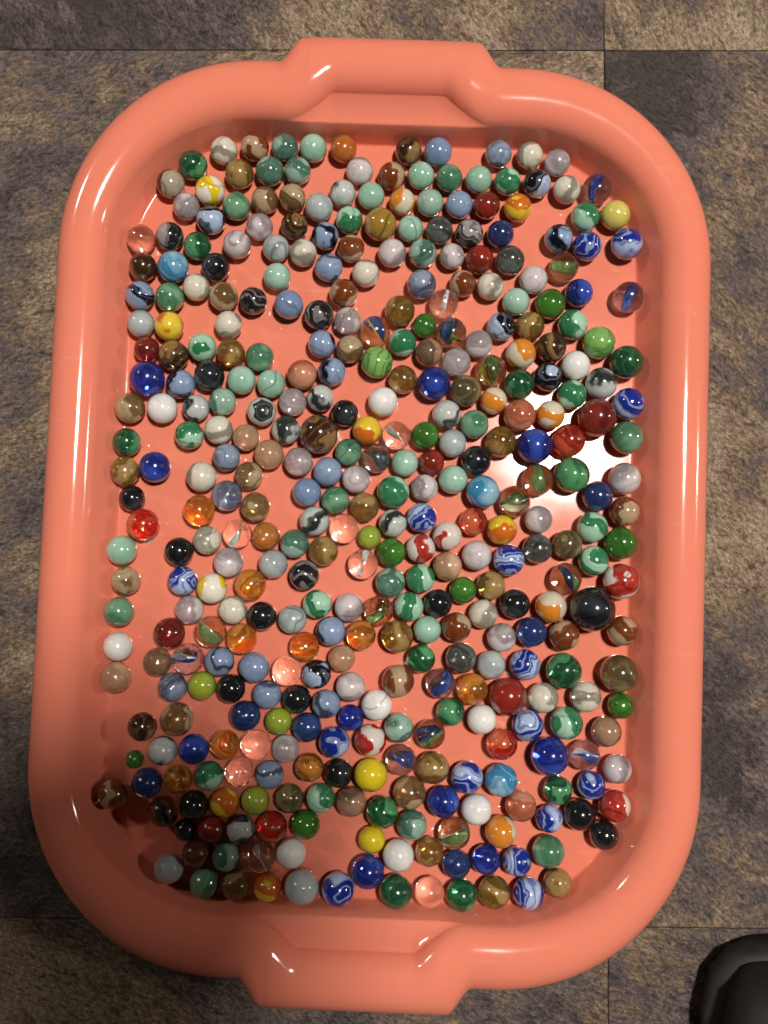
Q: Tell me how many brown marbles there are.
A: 55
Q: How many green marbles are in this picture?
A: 80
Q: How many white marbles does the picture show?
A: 69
